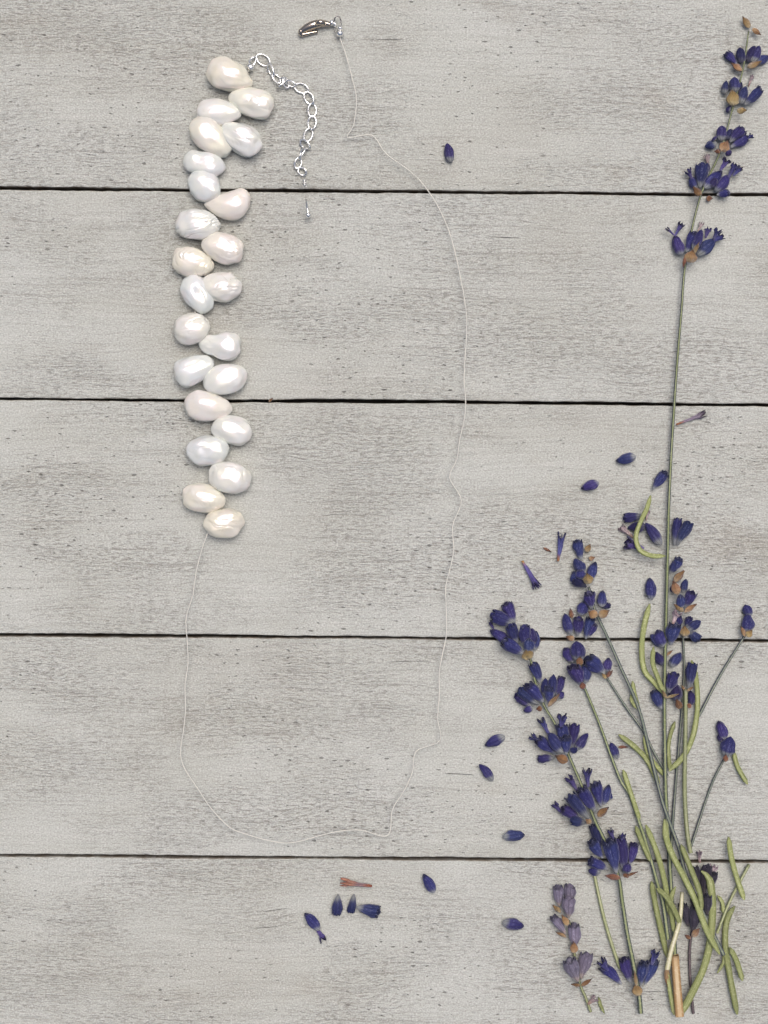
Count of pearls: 23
